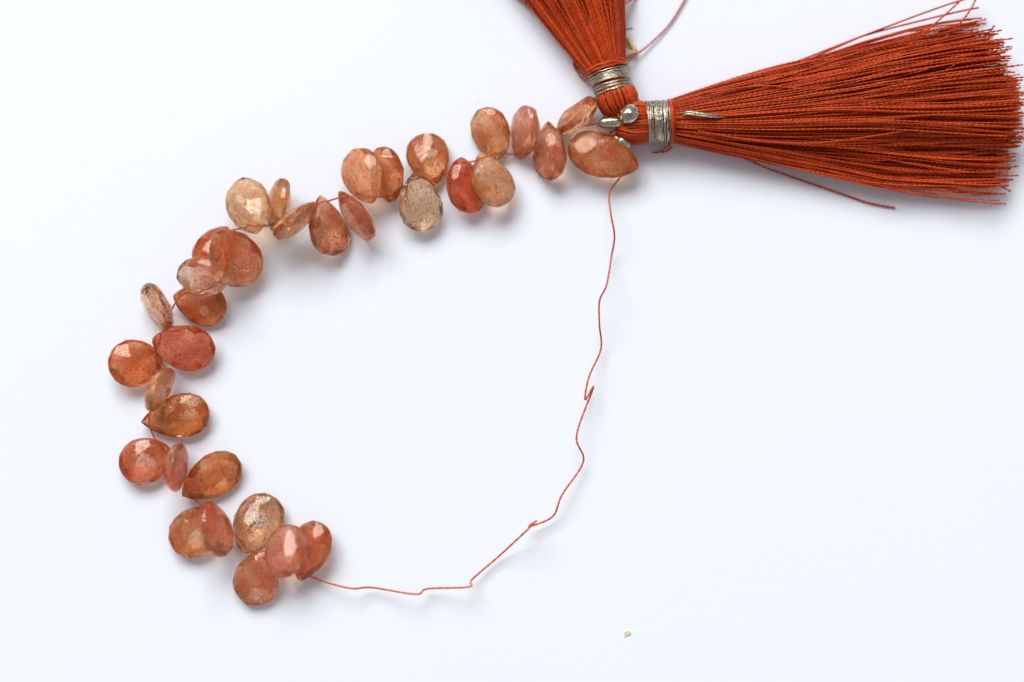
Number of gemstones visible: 34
